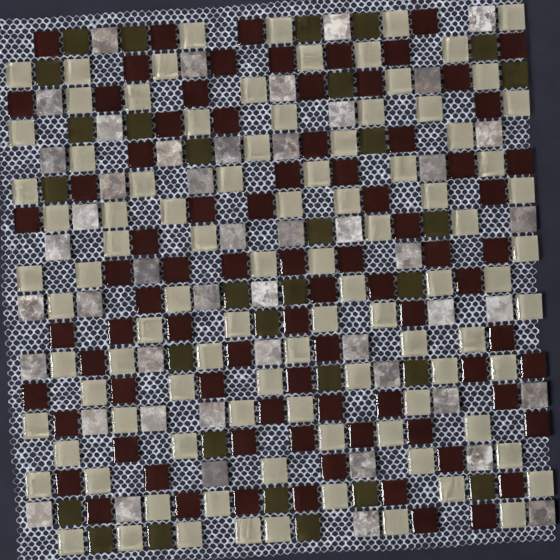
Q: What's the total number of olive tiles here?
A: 30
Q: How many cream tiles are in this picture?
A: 96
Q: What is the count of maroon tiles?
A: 83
